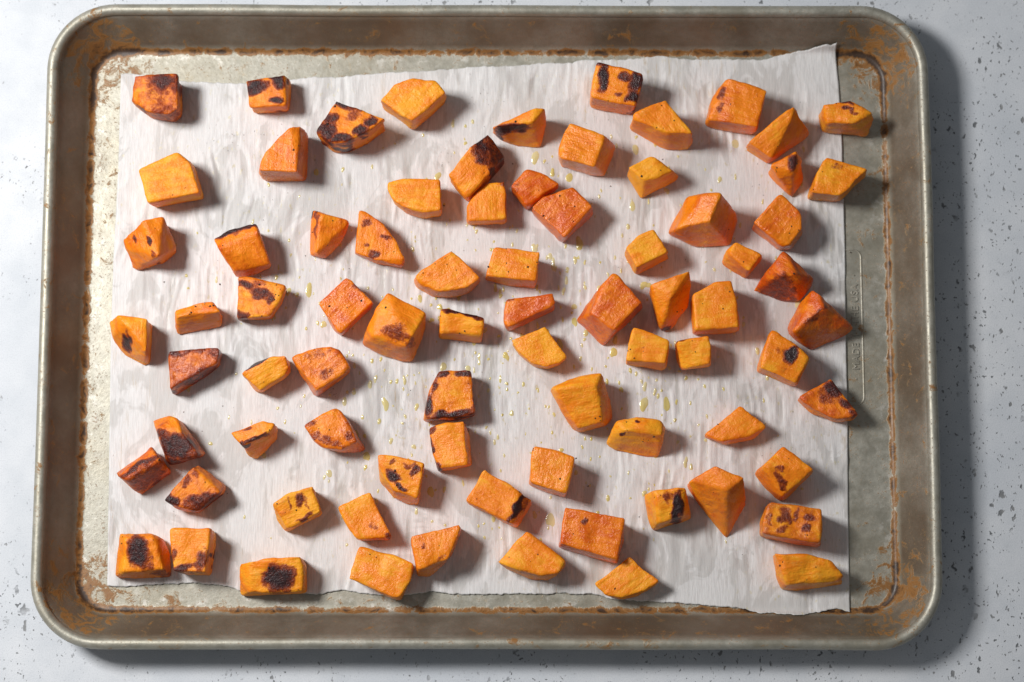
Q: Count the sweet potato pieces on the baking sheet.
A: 79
